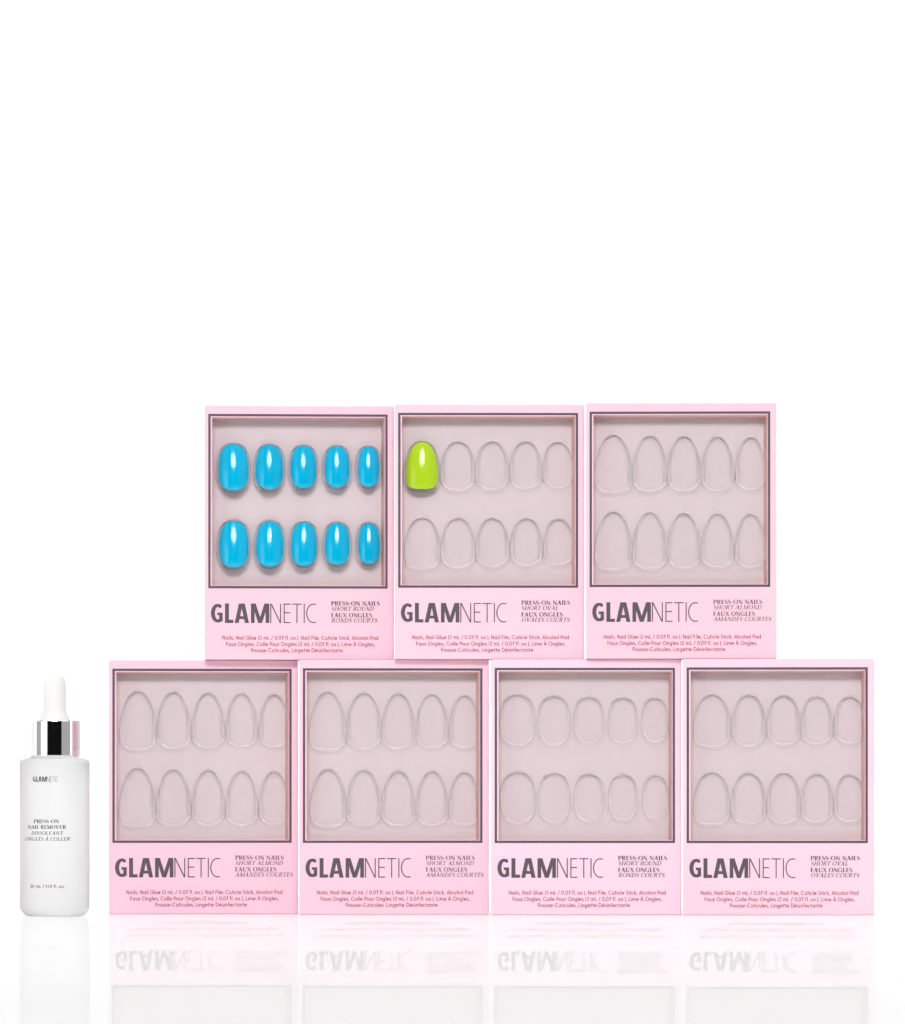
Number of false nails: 11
